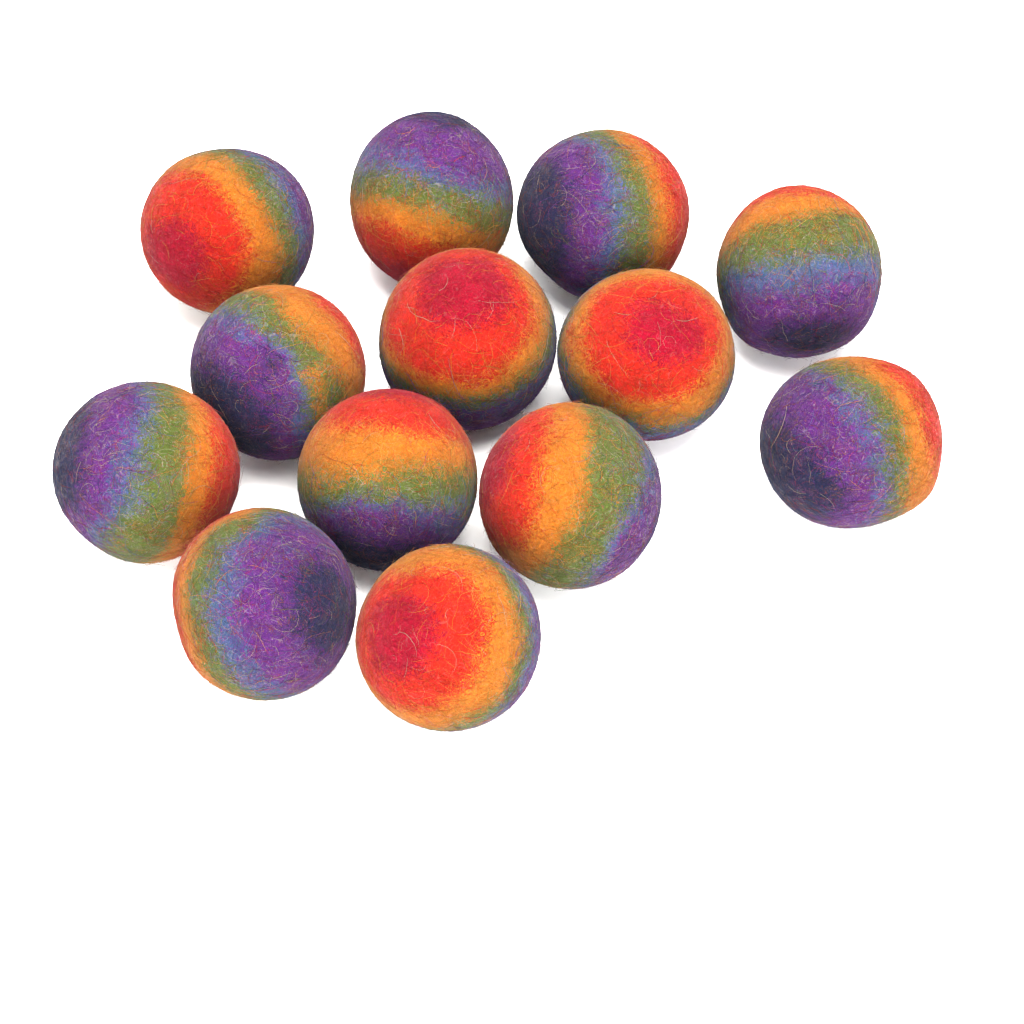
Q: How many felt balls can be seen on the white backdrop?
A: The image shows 13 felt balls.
